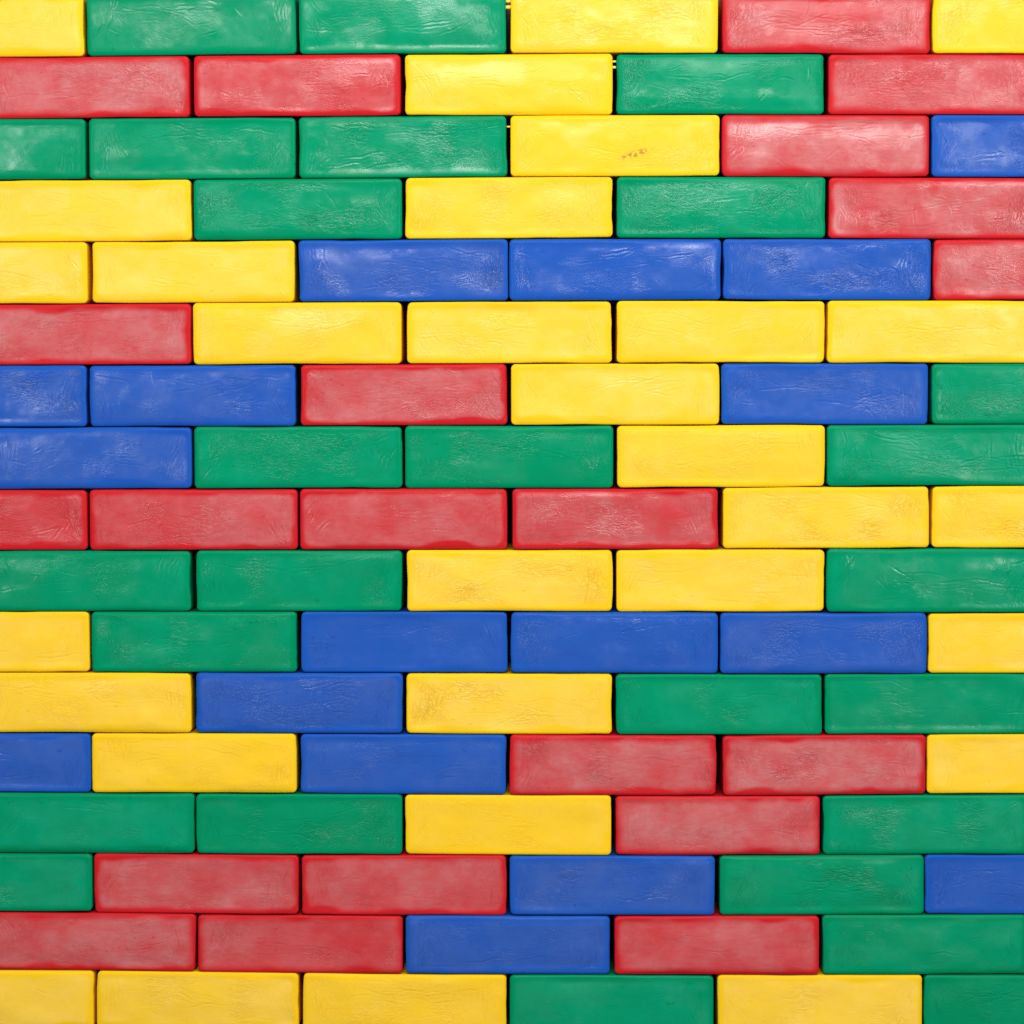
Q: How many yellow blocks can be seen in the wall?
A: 30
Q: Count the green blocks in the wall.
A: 26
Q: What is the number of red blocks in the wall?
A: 21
